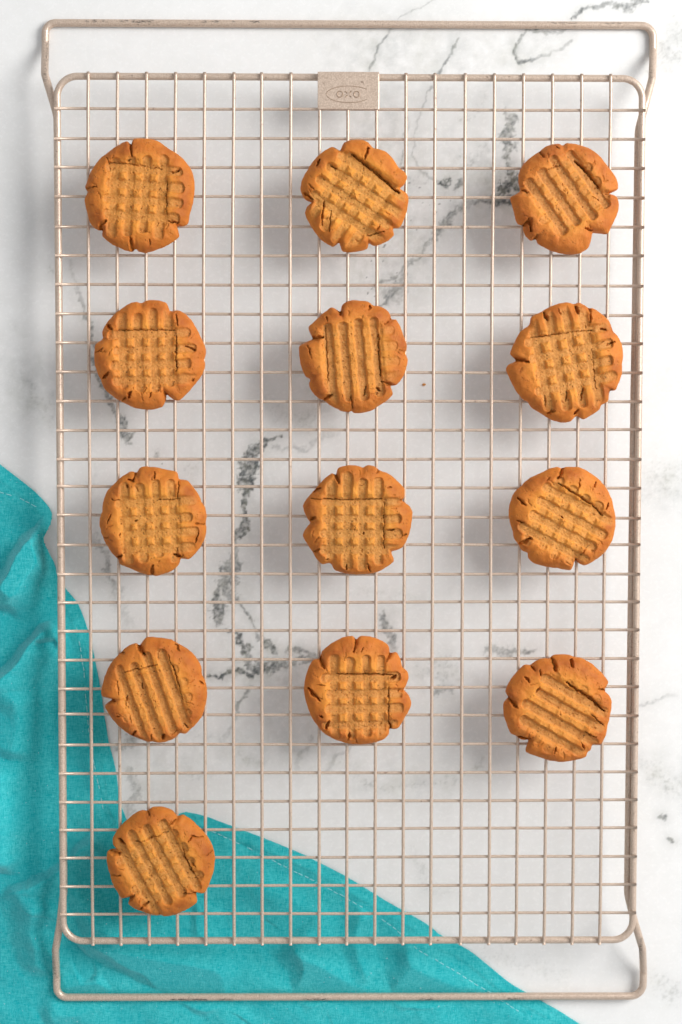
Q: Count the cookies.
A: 13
